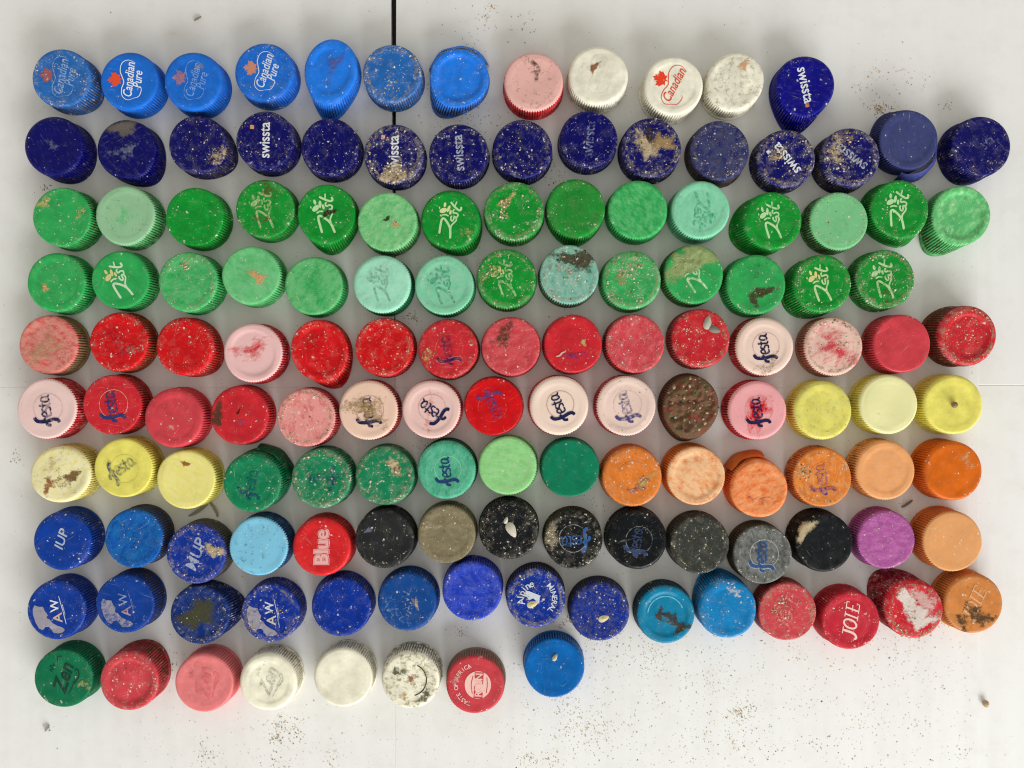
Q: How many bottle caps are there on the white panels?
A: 139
